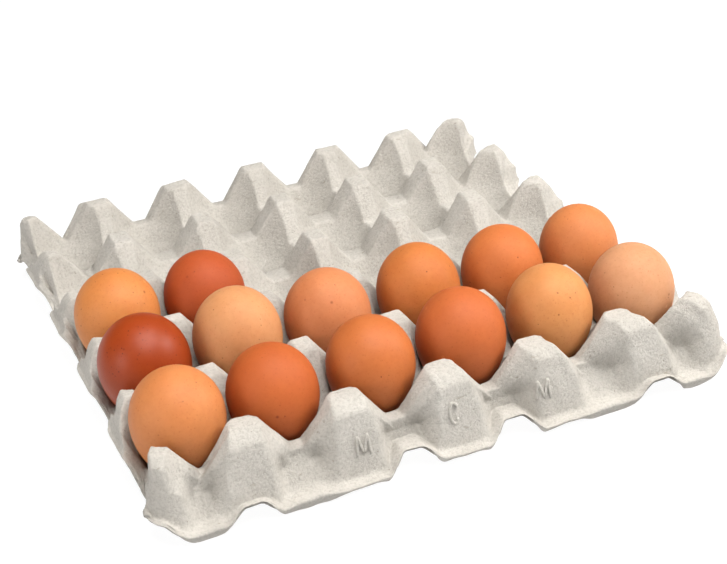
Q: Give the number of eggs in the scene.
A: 14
